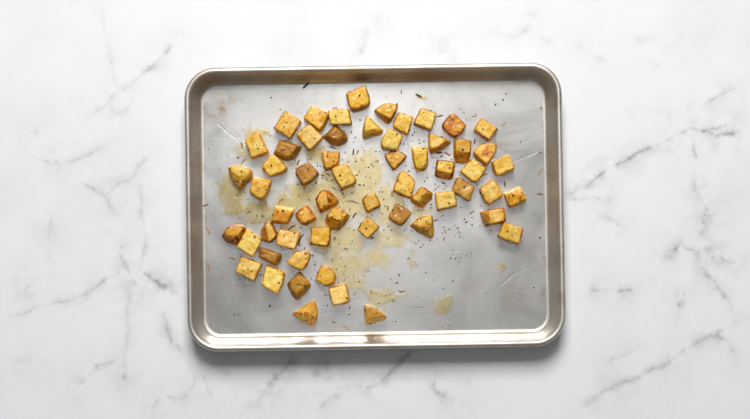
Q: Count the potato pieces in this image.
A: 59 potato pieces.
